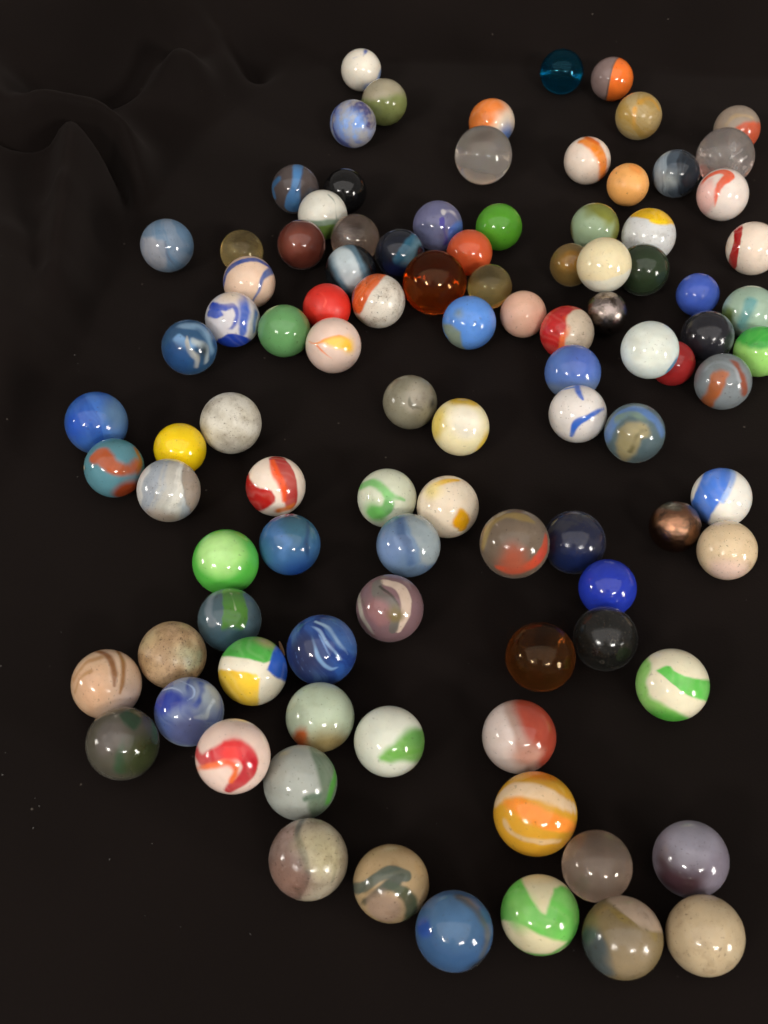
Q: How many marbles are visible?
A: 99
